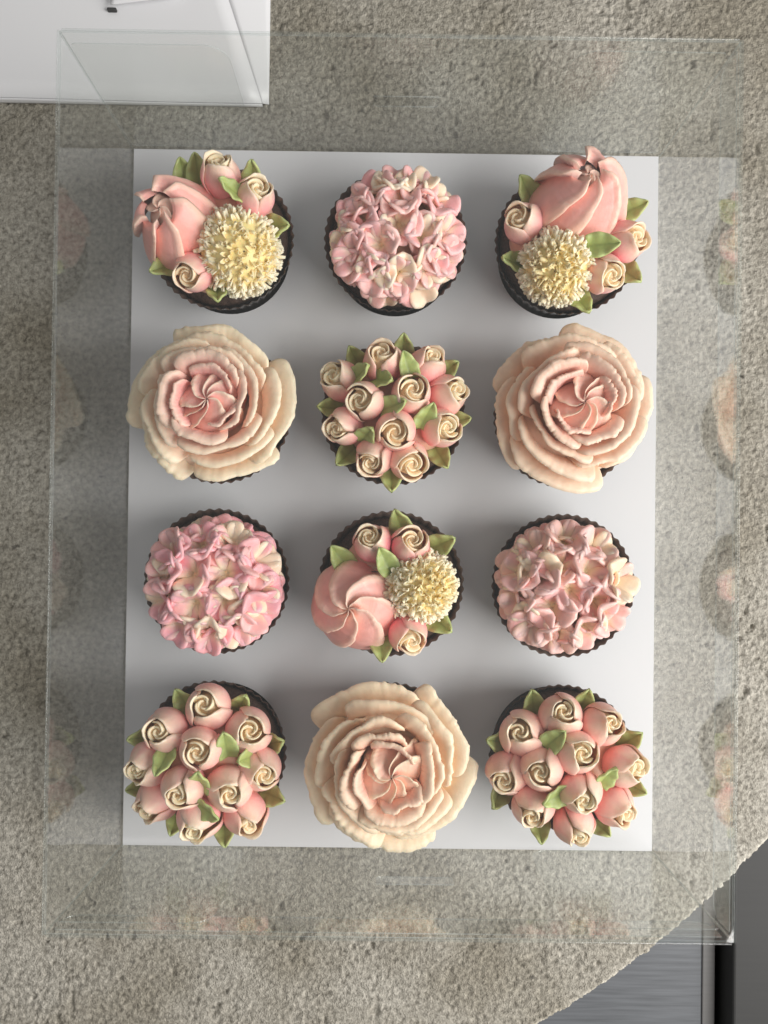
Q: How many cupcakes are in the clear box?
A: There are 12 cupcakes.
